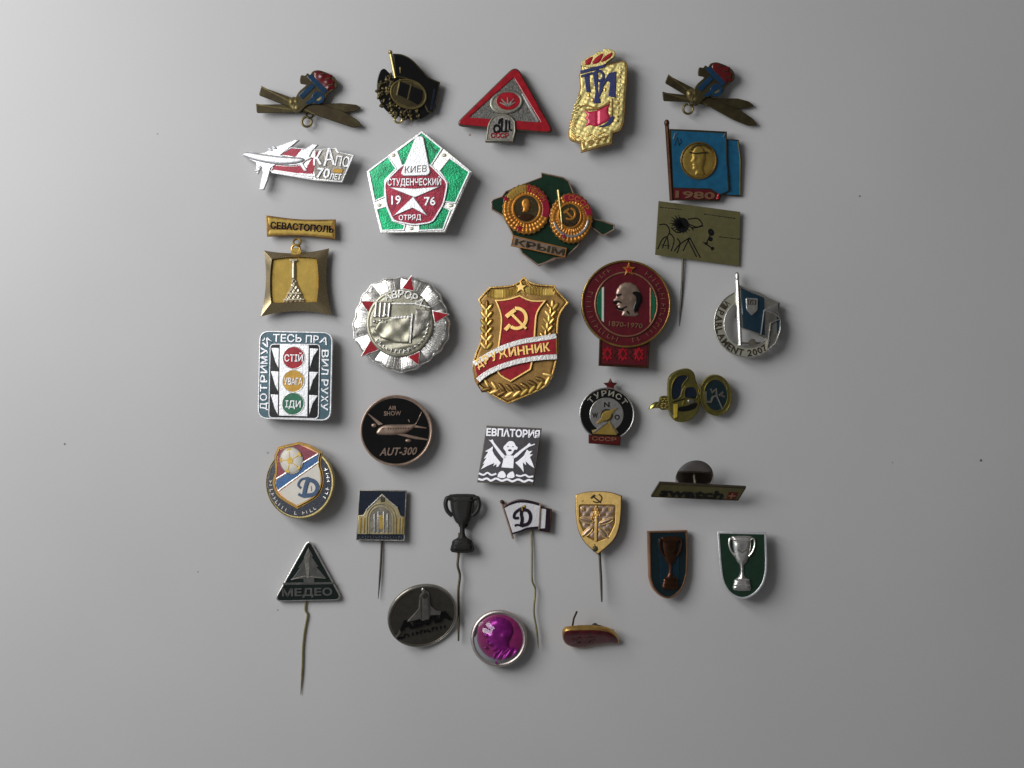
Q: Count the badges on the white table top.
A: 32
